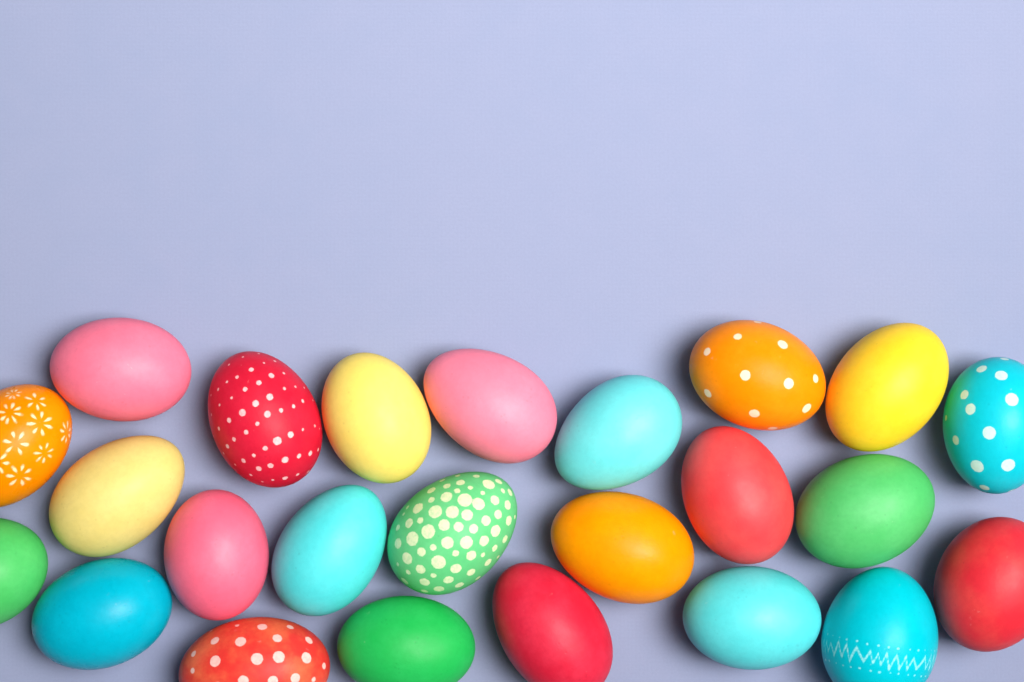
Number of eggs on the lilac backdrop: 24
